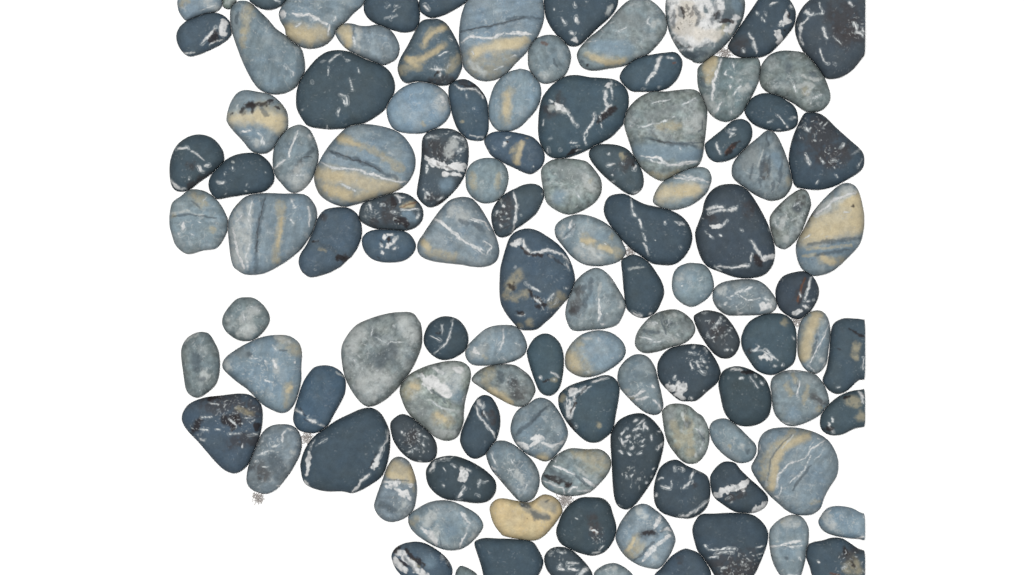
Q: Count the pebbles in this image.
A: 111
